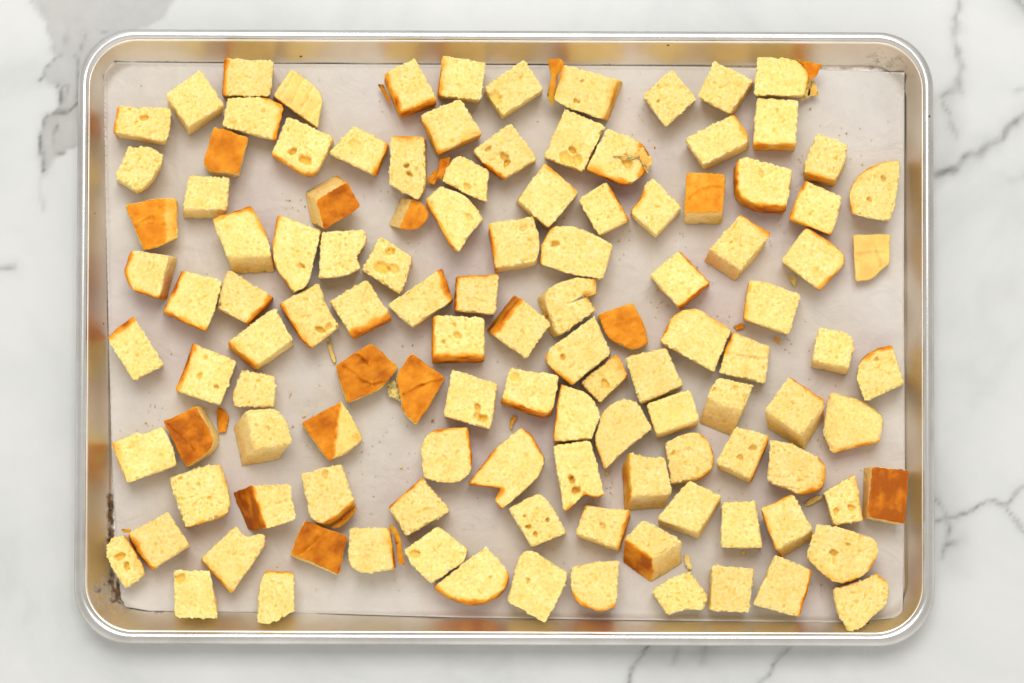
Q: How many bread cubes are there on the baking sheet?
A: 119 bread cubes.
